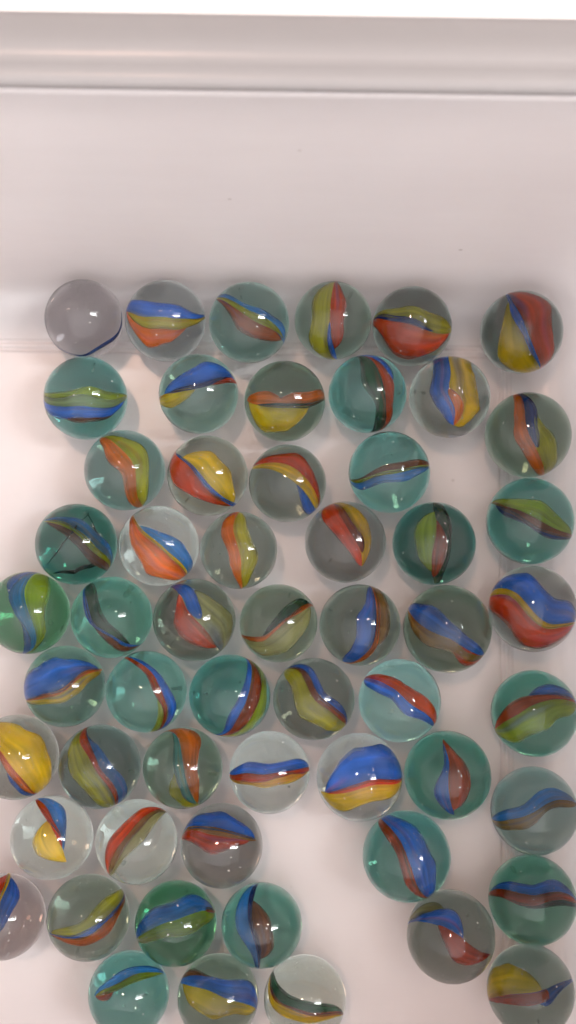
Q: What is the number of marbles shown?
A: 56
